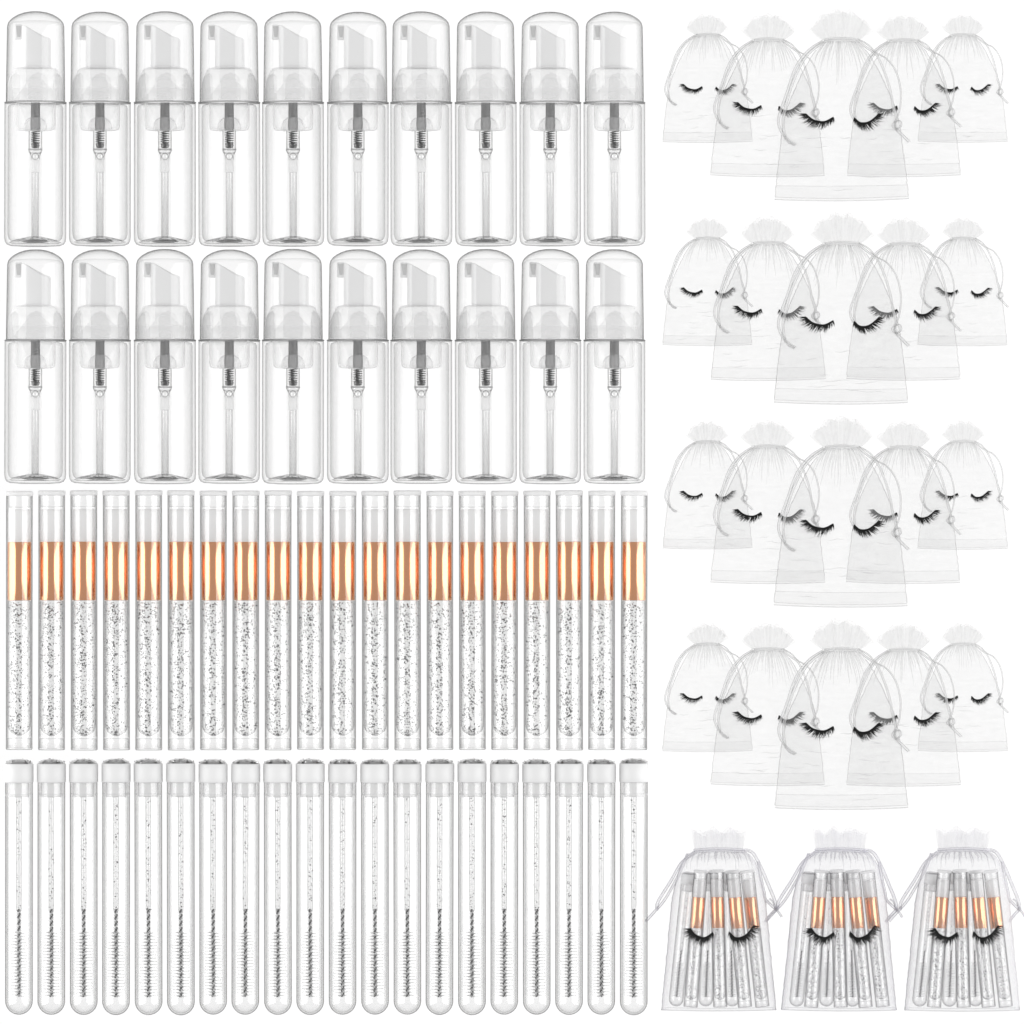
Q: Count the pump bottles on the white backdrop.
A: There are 20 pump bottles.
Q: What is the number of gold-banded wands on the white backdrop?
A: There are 32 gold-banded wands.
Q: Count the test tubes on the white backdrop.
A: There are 29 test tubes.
